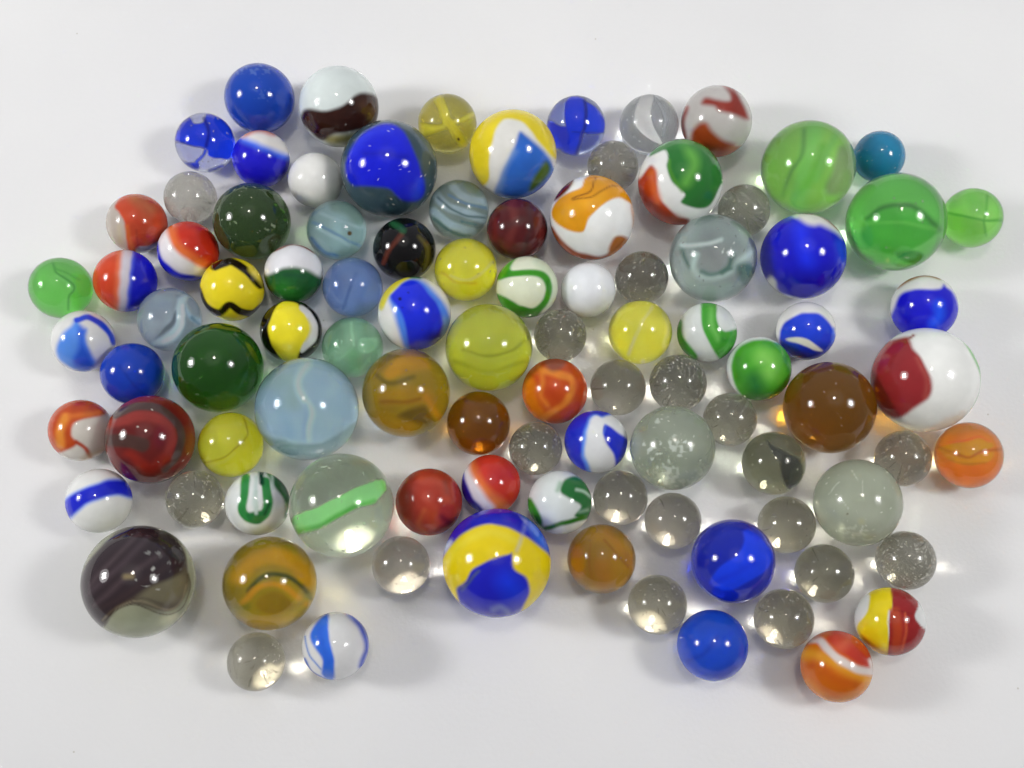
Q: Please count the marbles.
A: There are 96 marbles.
